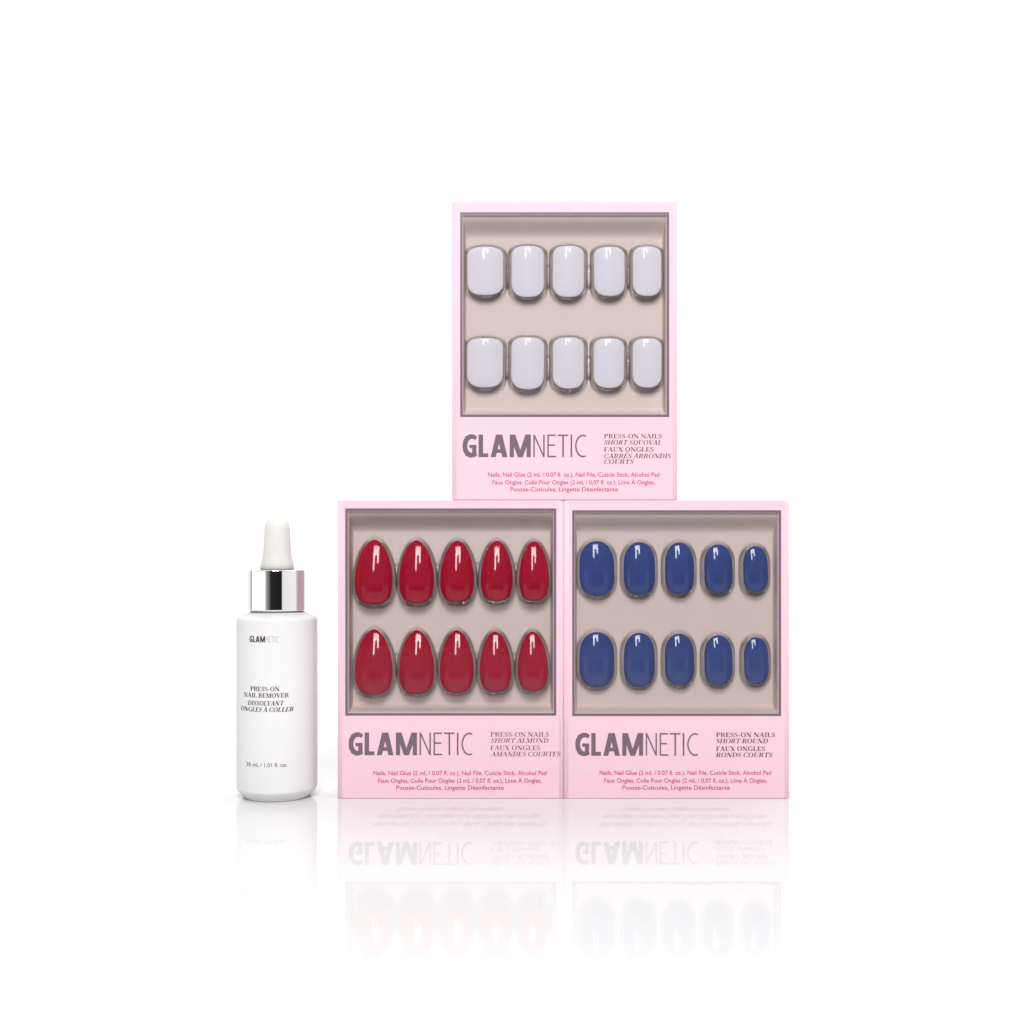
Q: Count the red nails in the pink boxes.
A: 10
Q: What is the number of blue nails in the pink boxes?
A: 10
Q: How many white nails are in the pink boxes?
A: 10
